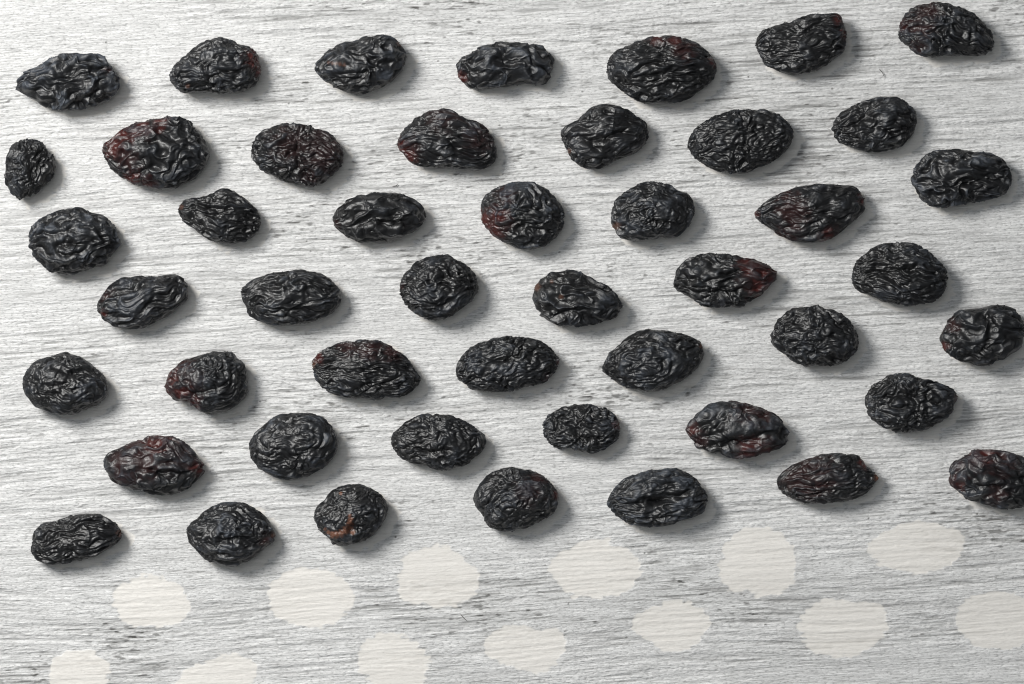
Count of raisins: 47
